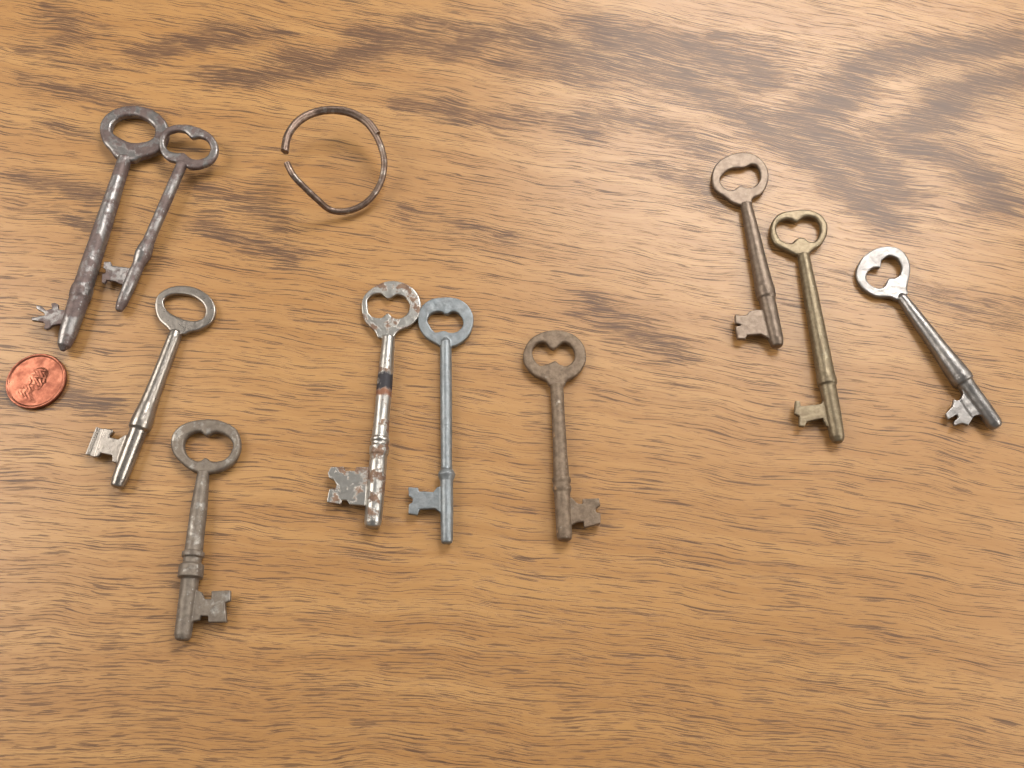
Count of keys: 10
